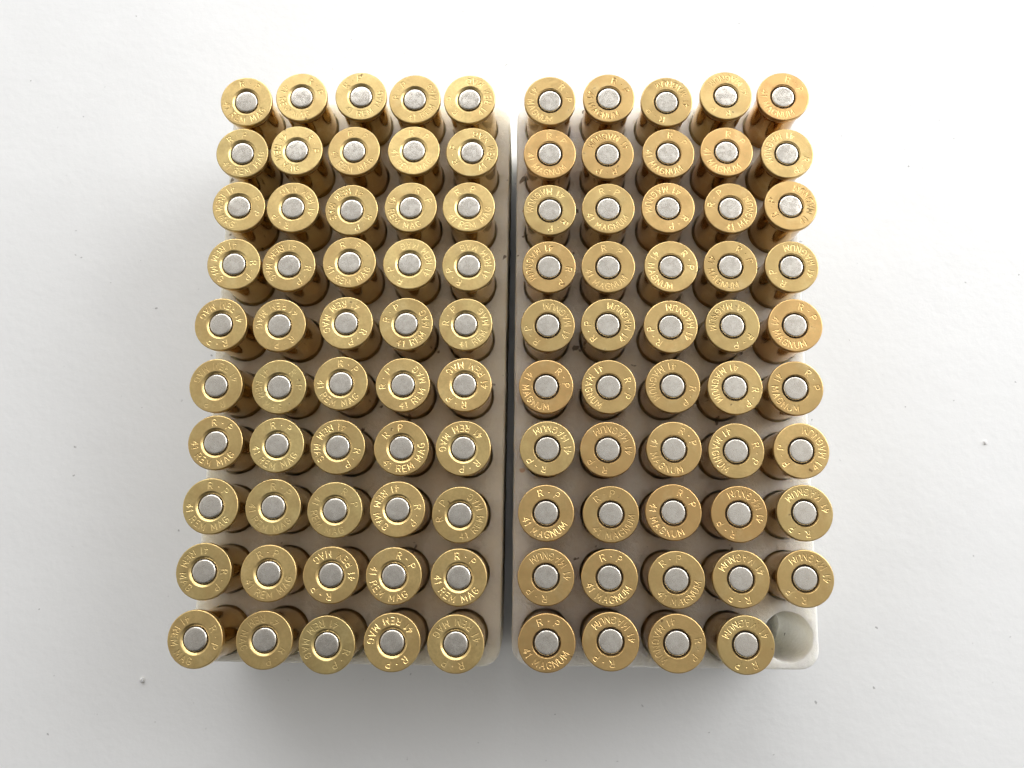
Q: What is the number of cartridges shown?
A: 99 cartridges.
